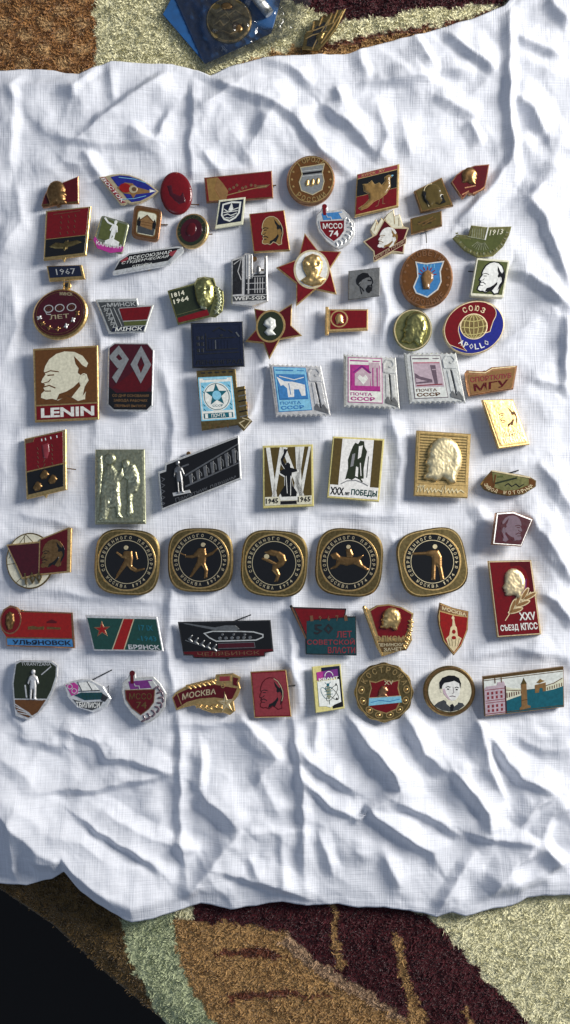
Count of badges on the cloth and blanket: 71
